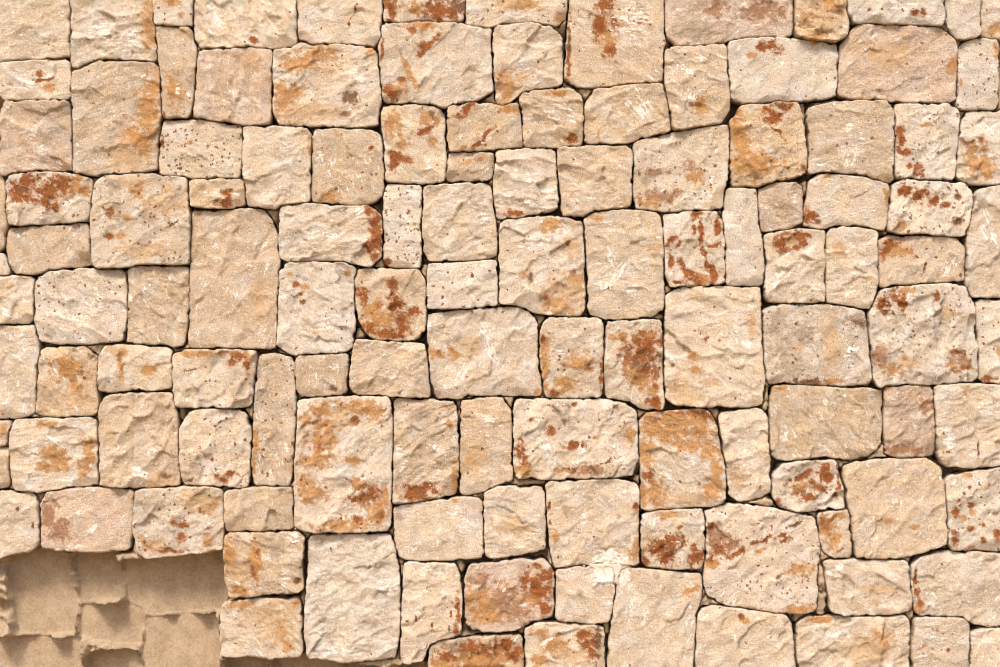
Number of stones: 123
